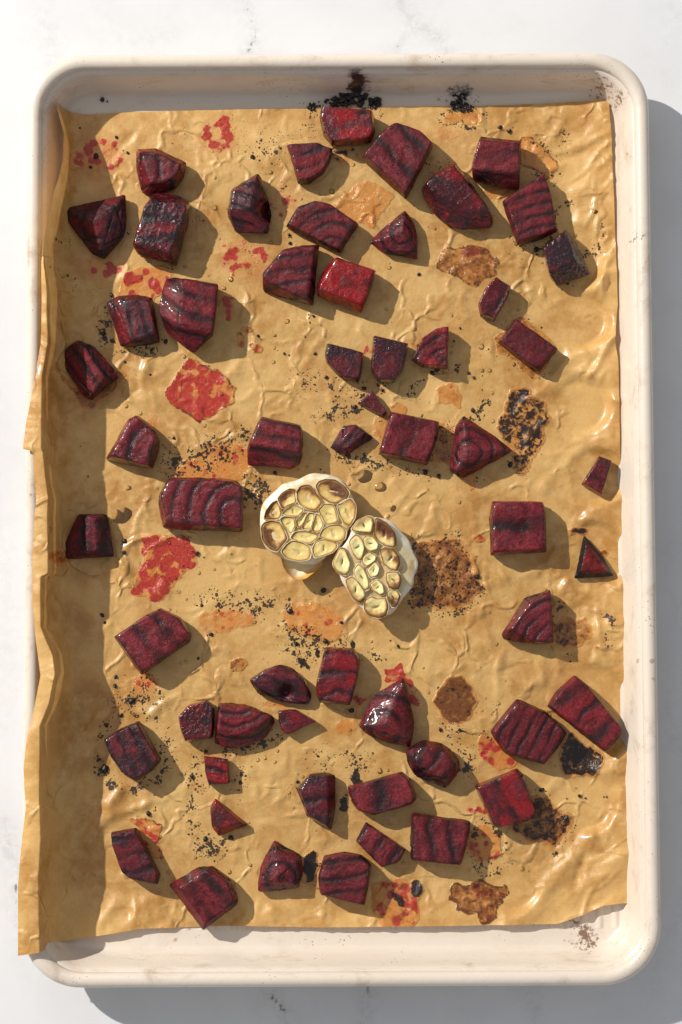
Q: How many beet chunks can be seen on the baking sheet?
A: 57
